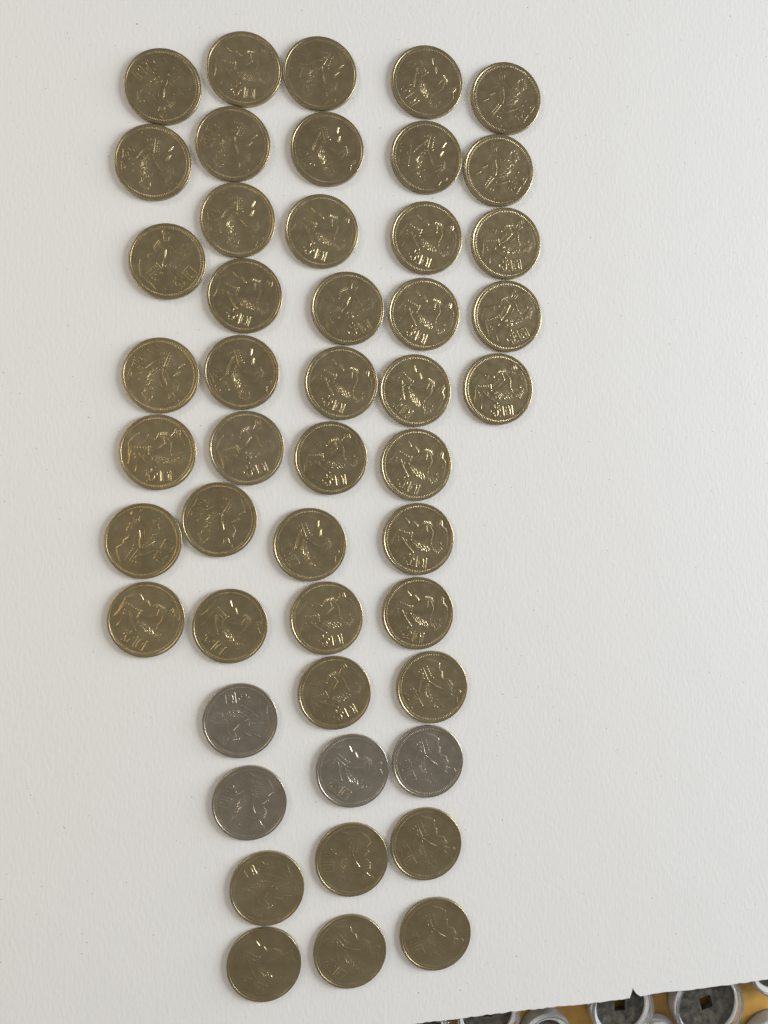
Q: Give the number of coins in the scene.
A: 48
